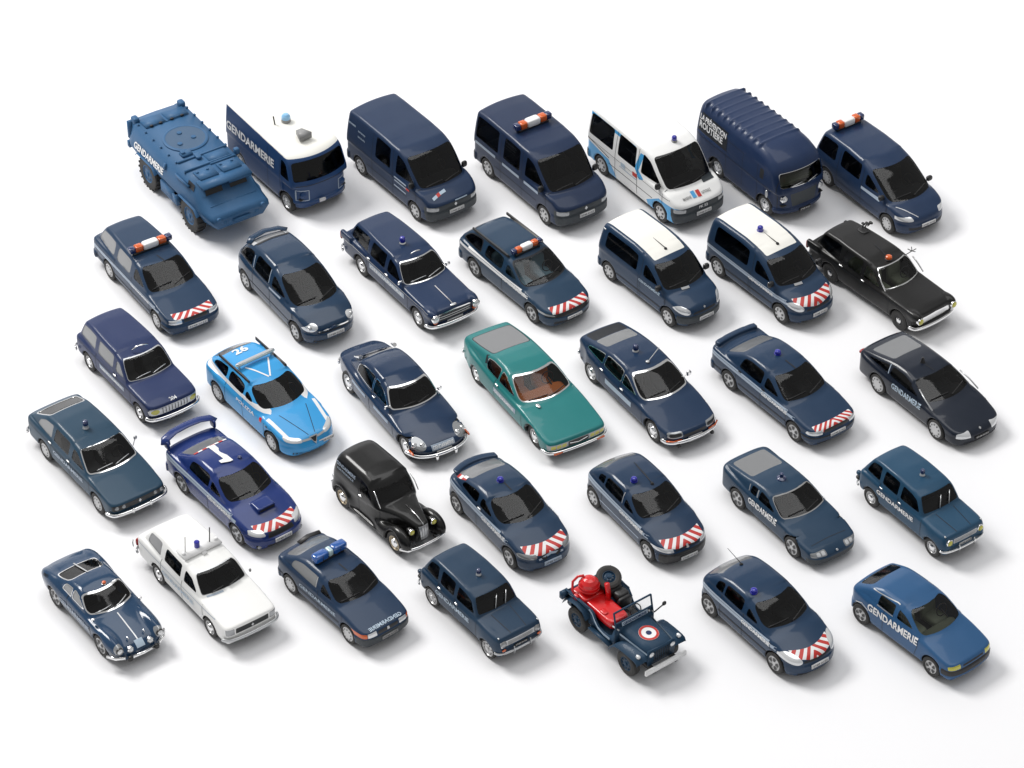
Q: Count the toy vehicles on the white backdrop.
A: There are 35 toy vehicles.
